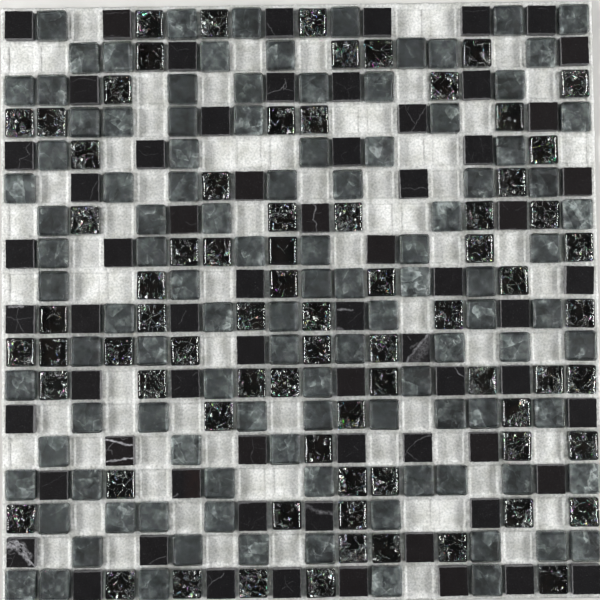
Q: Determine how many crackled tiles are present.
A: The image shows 75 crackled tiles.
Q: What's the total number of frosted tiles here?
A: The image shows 108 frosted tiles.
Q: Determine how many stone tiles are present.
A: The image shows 67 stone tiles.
